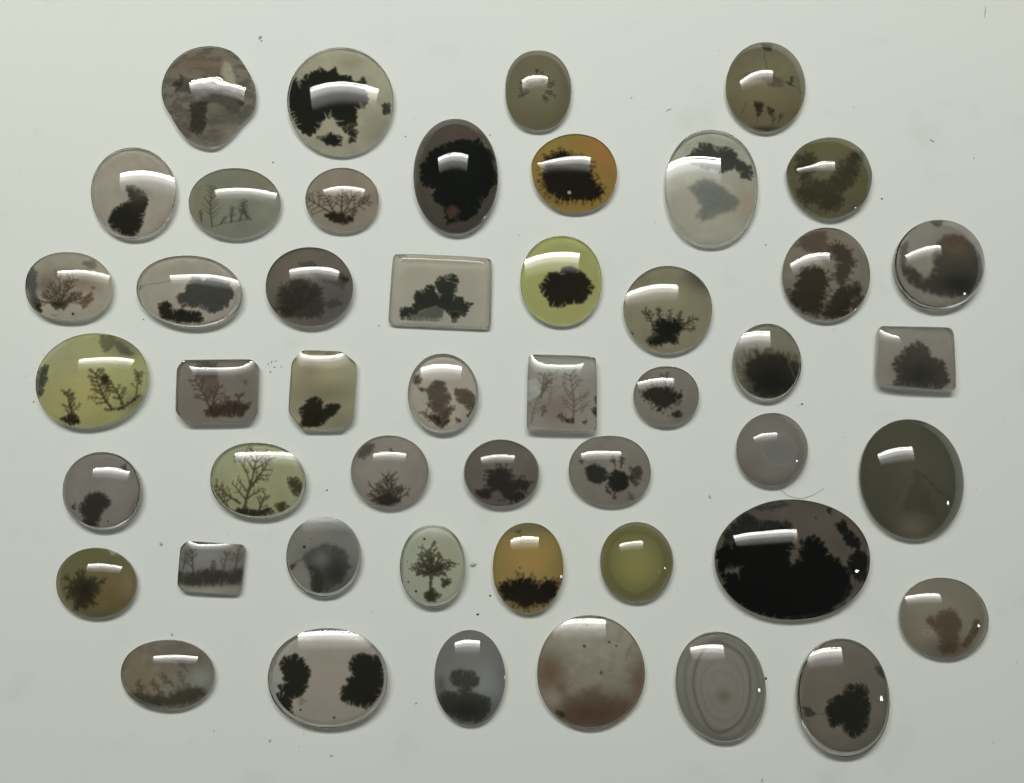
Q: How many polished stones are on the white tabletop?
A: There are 48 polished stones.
